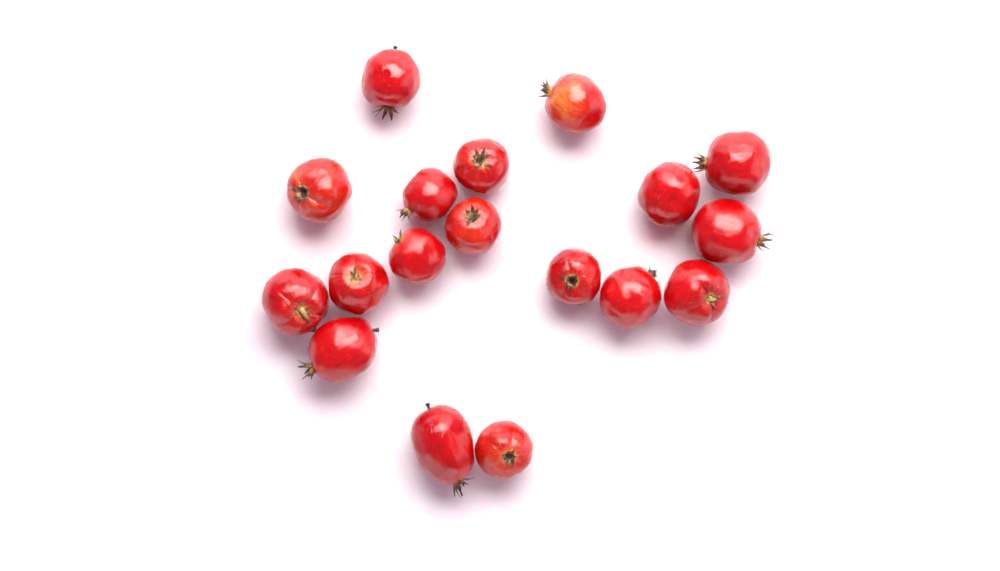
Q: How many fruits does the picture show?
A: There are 18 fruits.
